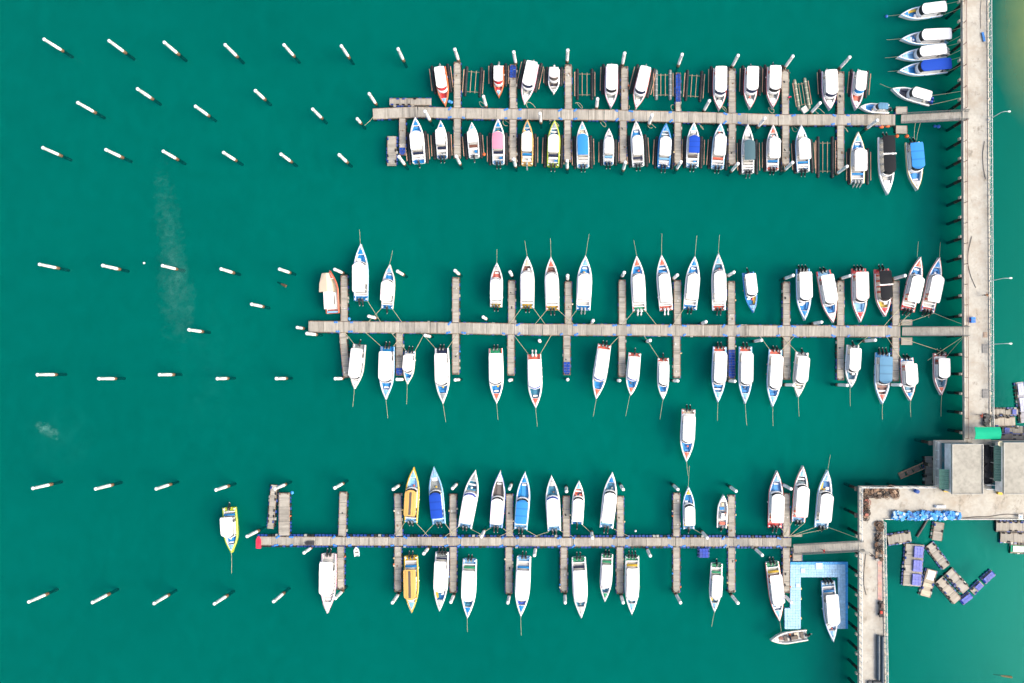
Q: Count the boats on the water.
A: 98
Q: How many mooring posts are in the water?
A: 129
